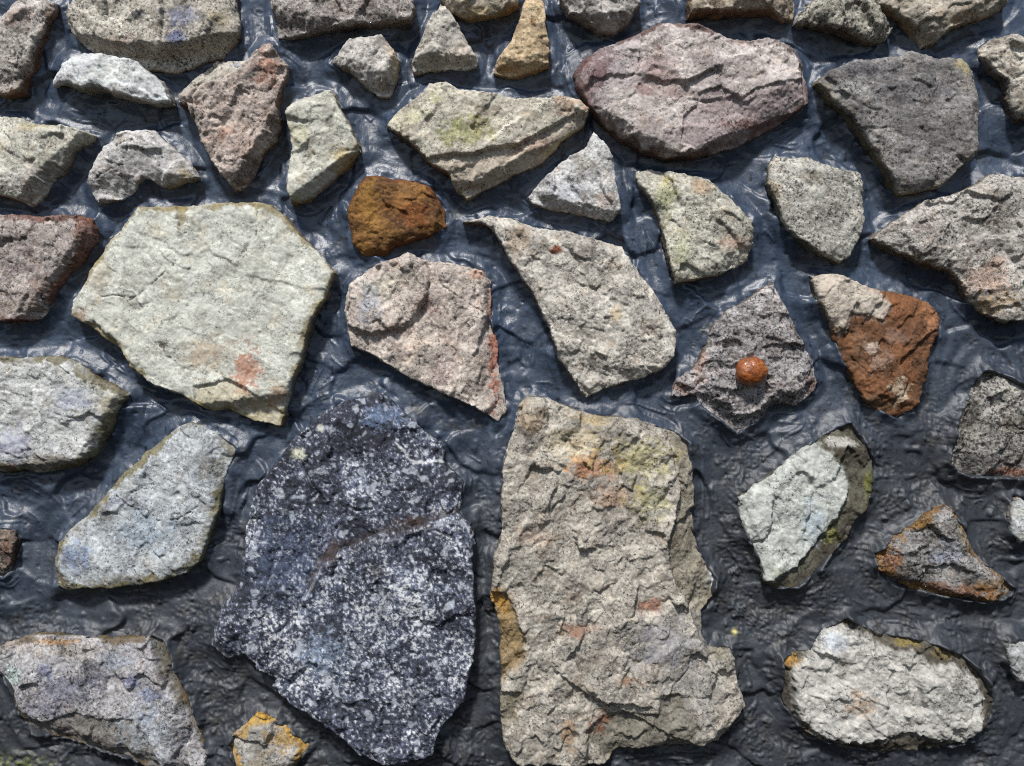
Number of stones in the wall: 44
